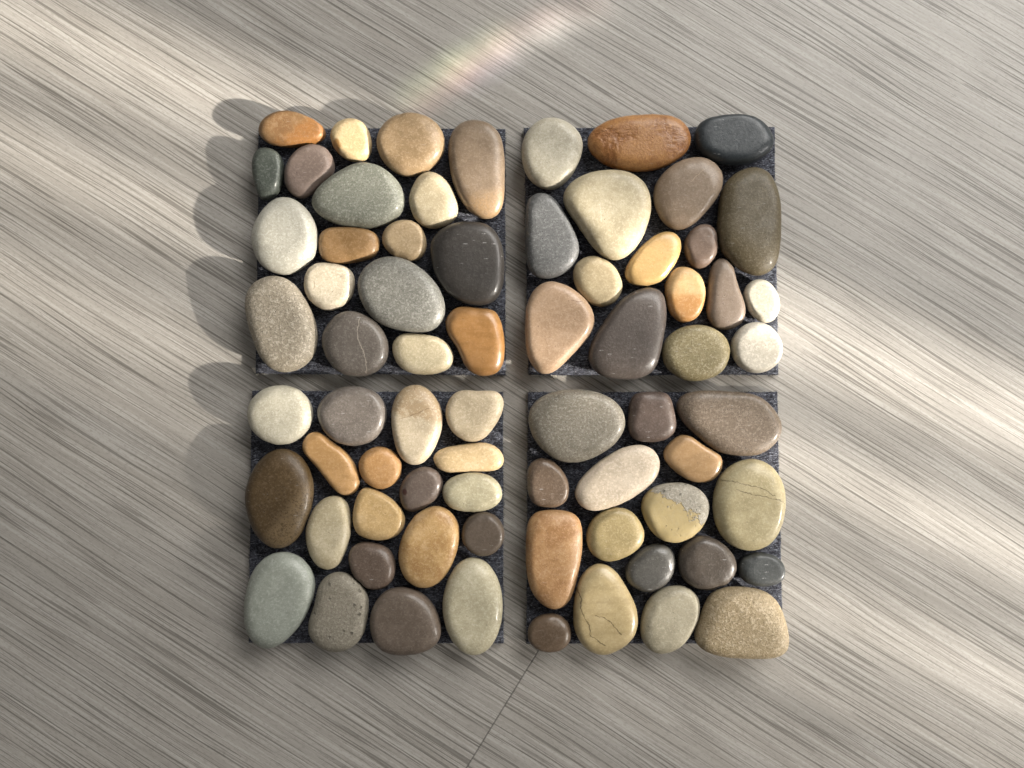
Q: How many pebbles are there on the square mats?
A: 71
